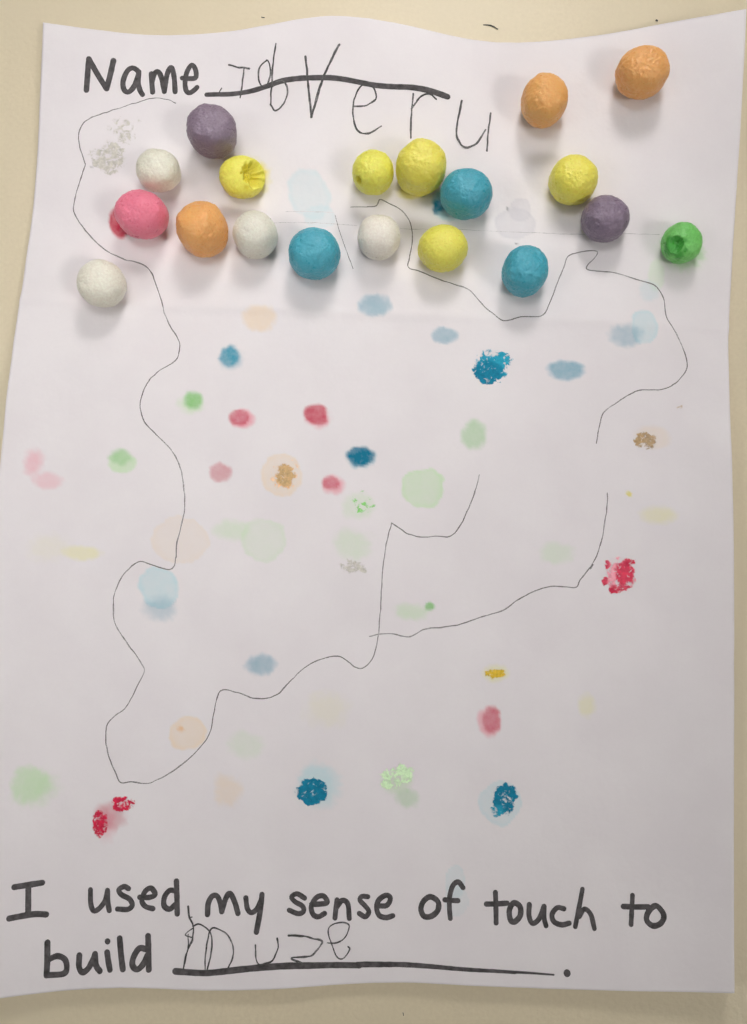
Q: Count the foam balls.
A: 19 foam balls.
